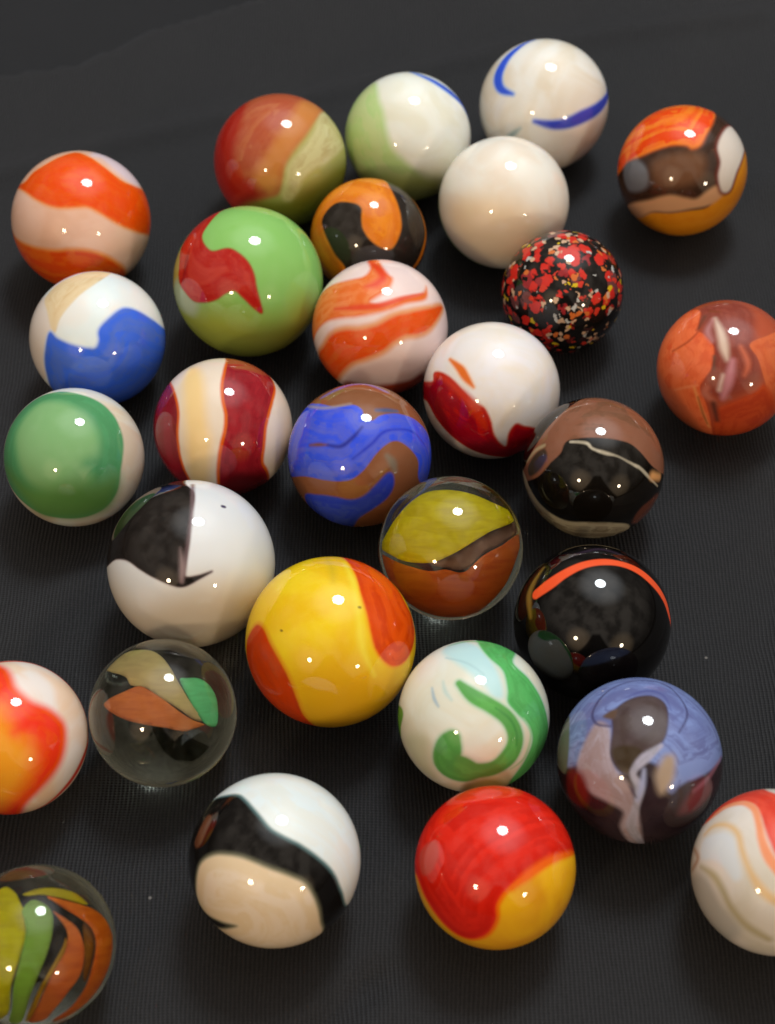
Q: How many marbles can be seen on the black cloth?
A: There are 29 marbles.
